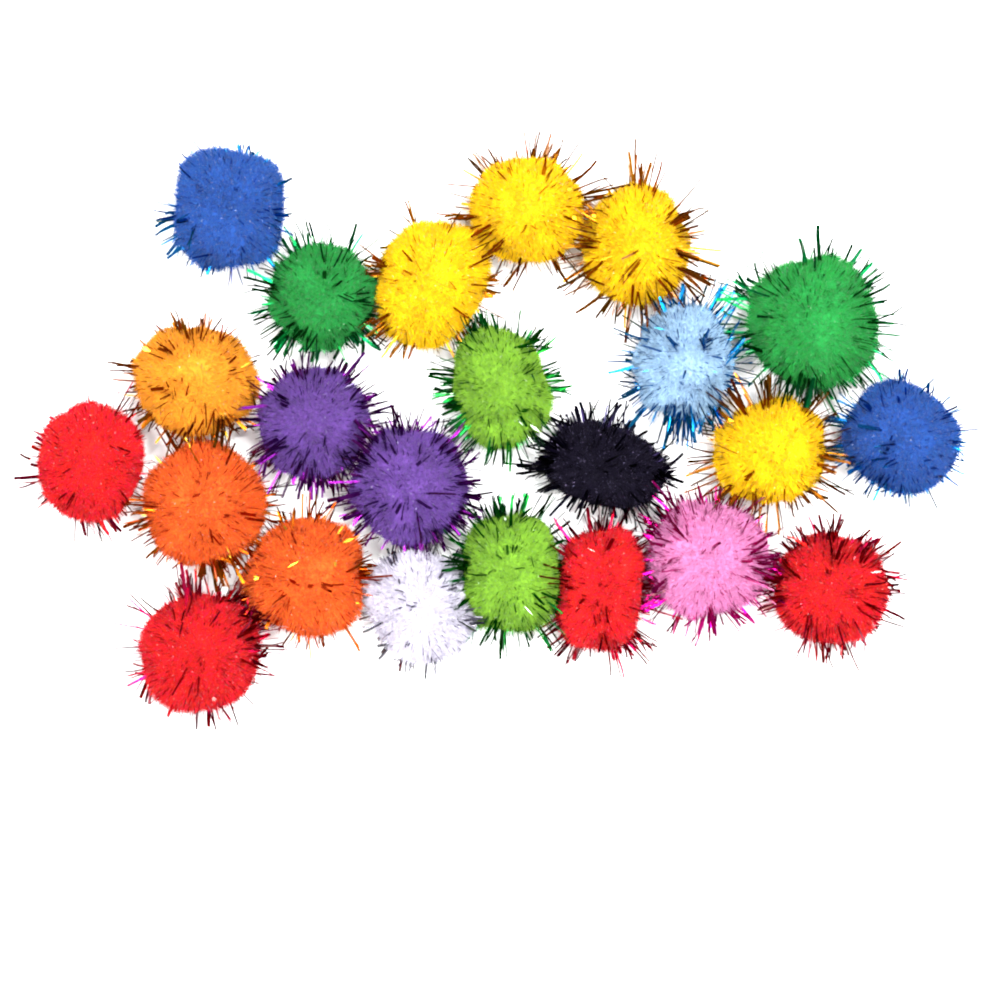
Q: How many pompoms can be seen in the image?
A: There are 23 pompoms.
